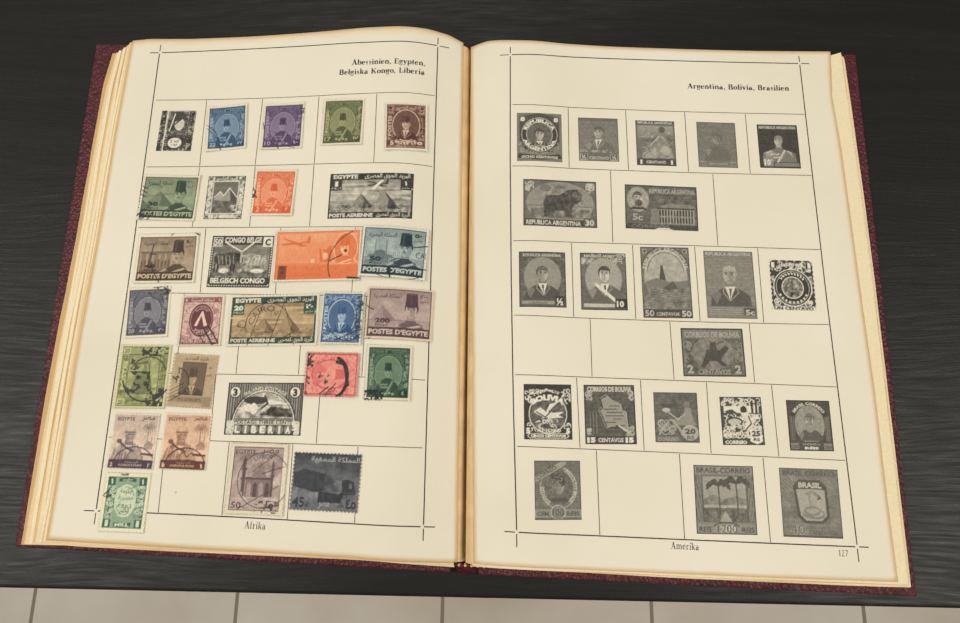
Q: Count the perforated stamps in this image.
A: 23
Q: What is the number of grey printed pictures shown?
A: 26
